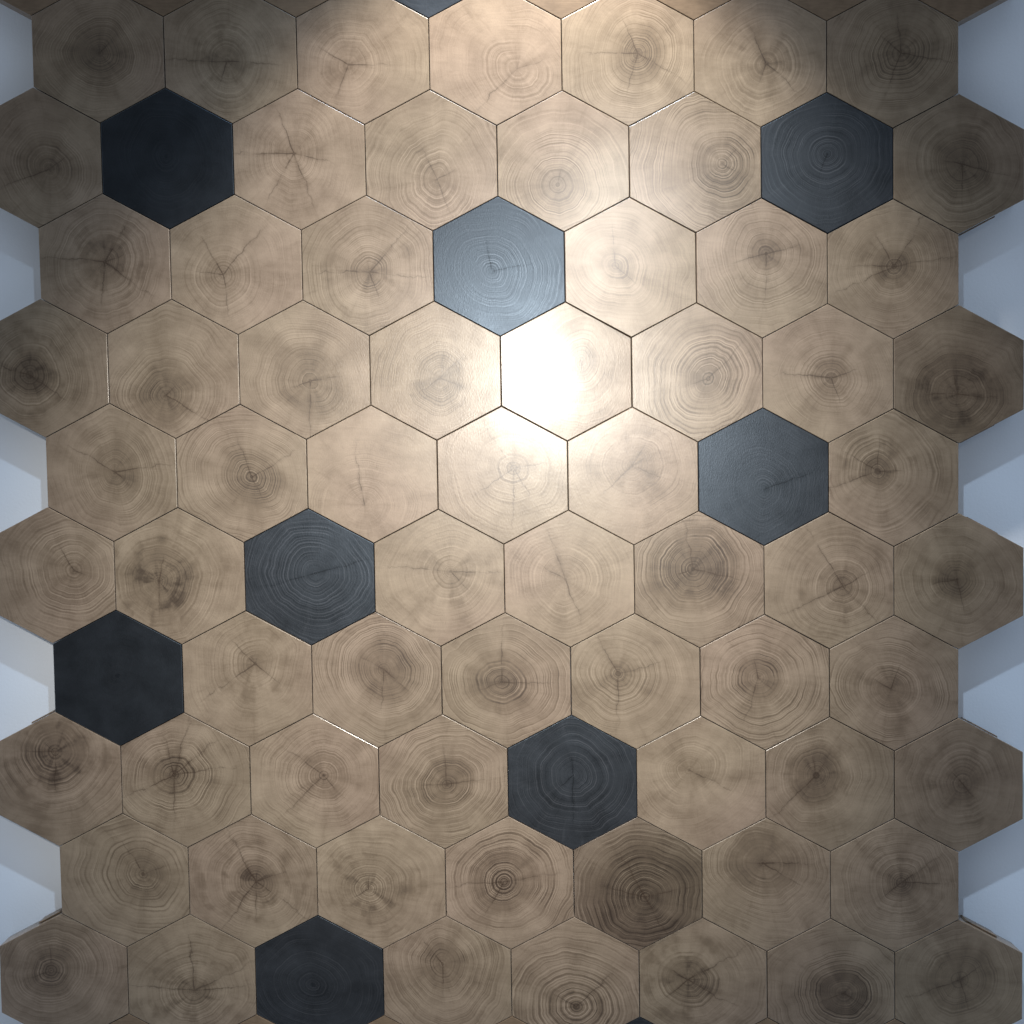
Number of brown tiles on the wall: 67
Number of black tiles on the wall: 8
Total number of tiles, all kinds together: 75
